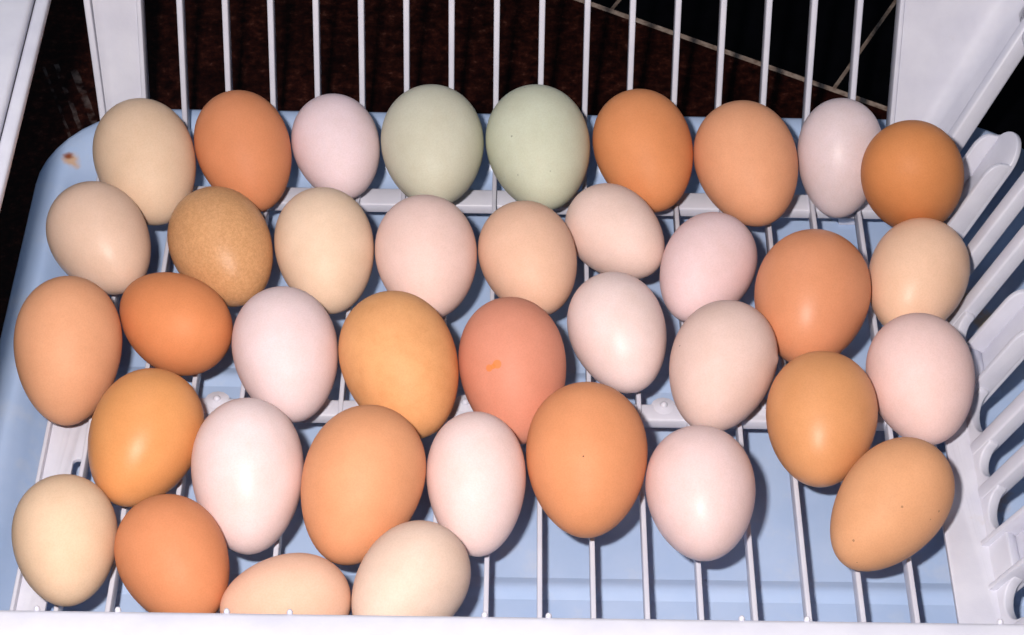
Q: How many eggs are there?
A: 38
